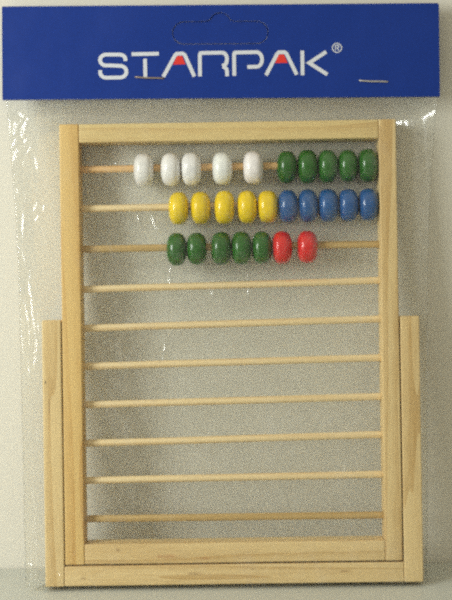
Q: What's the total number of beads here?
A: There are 27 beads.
